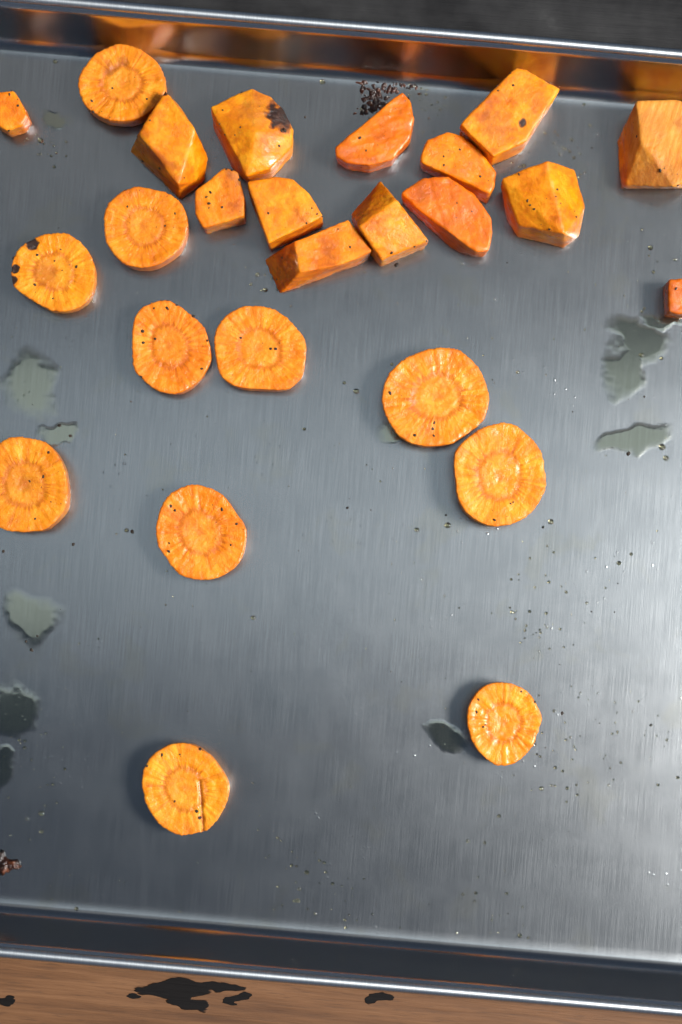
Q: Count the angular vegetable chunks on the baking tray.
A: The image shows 14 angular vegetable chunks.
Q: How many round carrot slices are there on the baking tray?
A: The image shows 11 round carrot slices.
